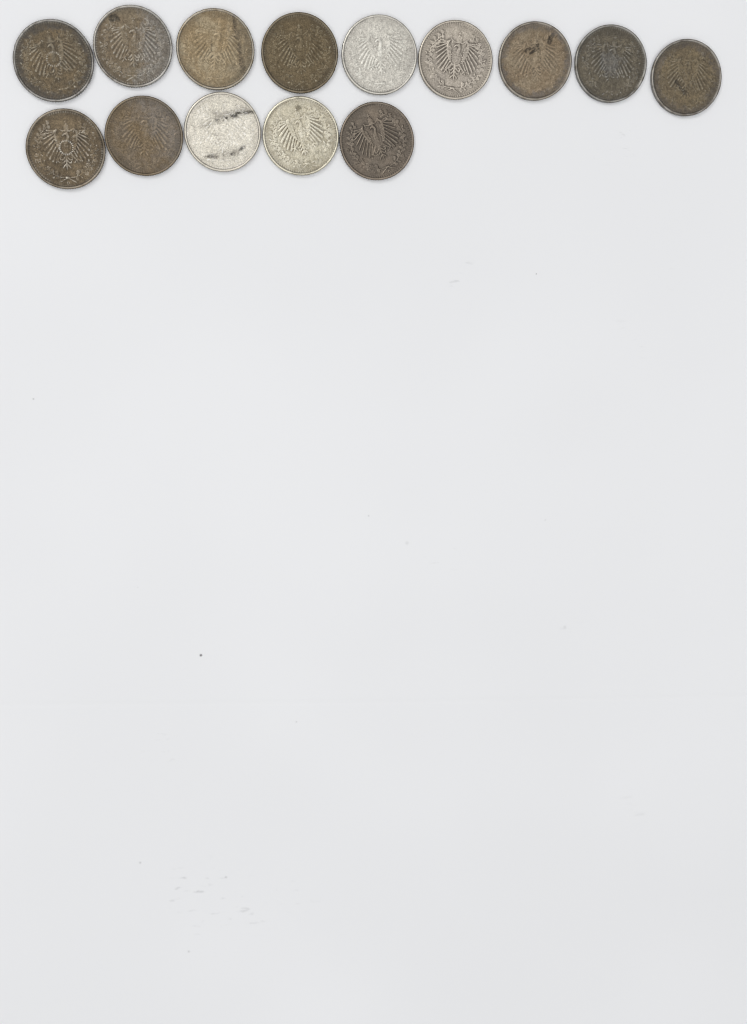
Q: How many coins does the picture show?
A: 14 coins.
